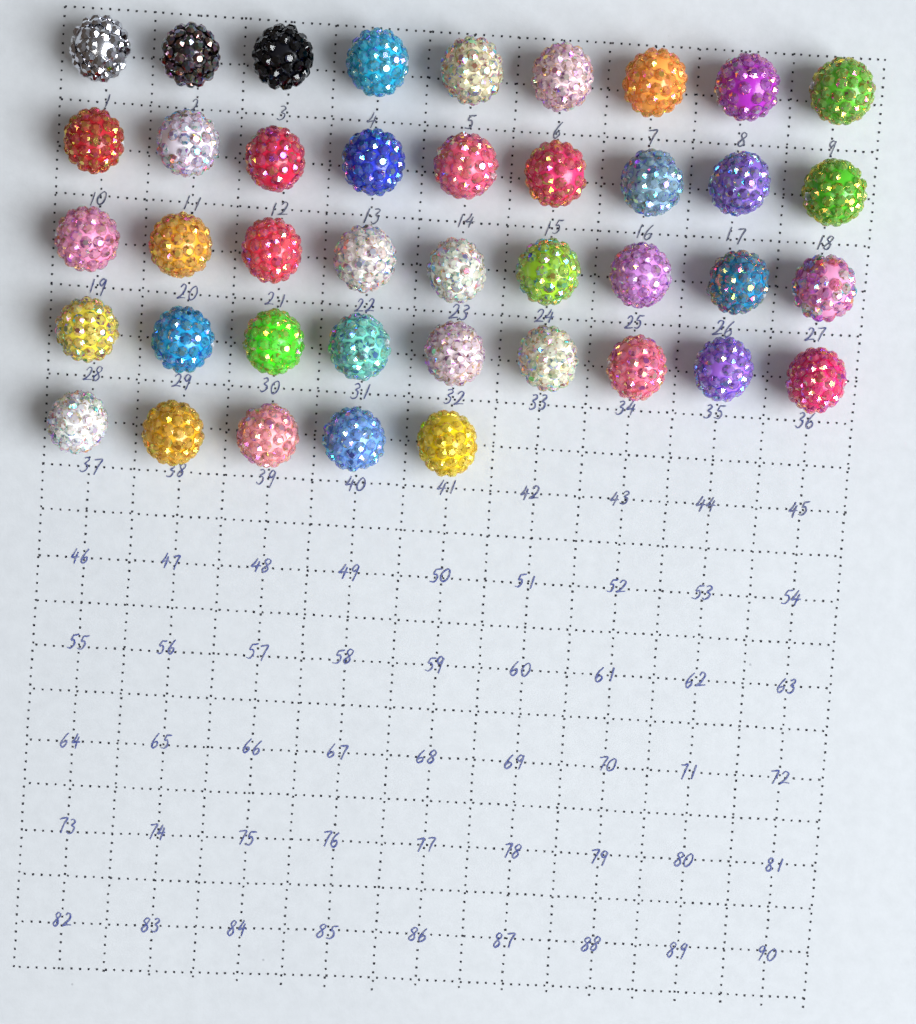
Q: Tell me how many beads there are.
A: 41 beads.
